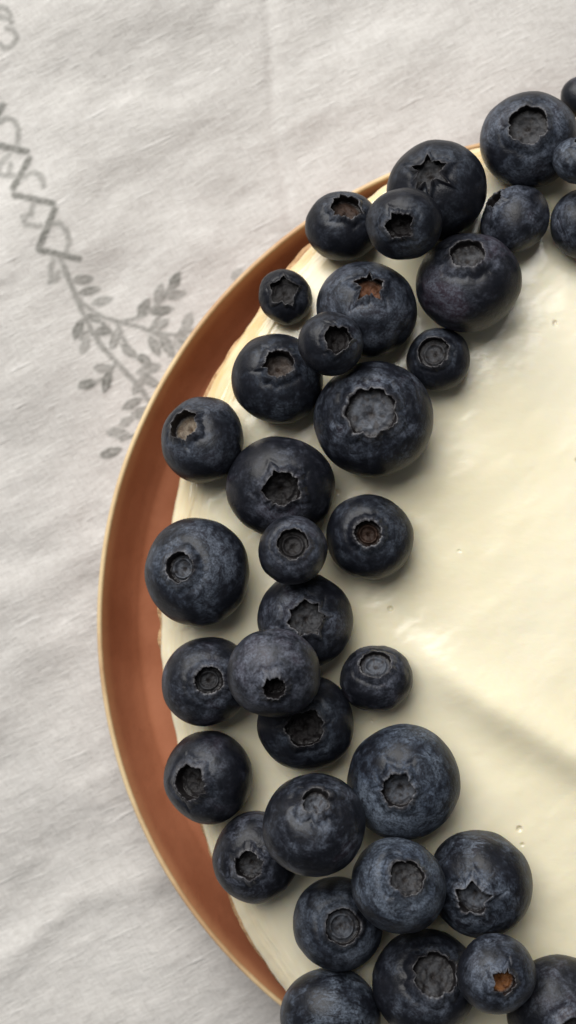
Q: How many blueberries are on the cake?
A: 36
